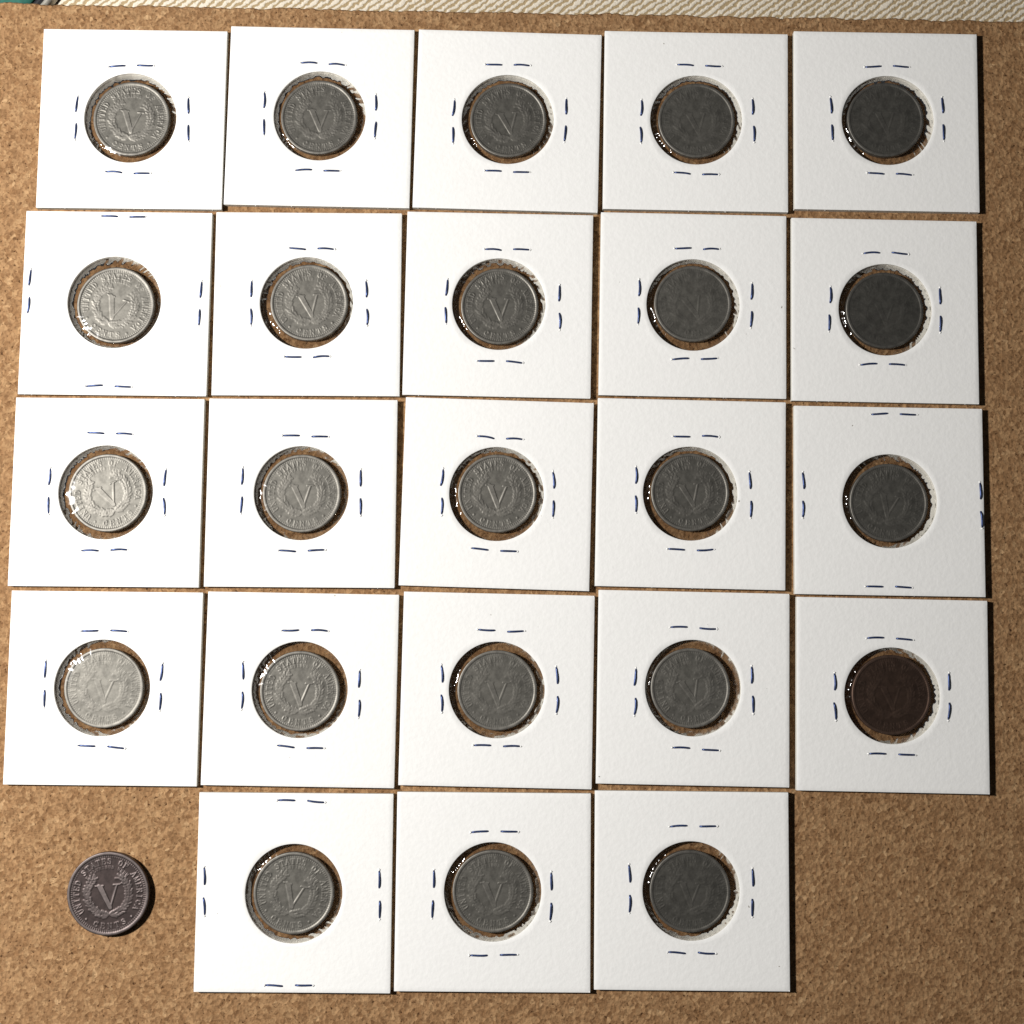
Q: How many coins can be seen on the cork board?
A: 24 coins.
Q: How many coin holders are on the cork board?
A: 23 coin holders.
